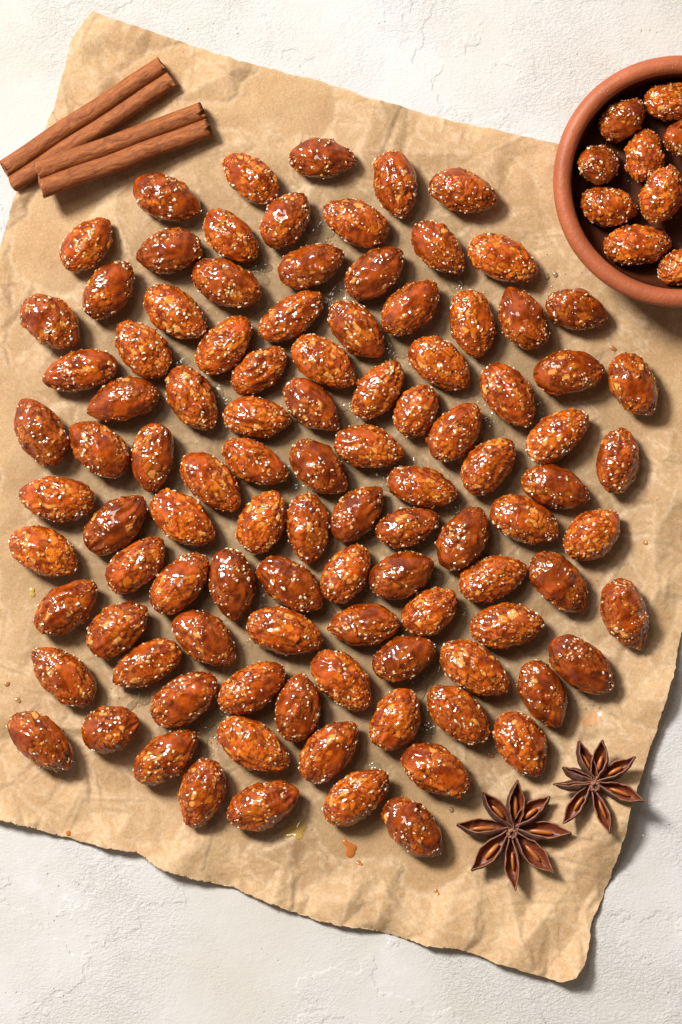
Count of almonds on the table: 111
